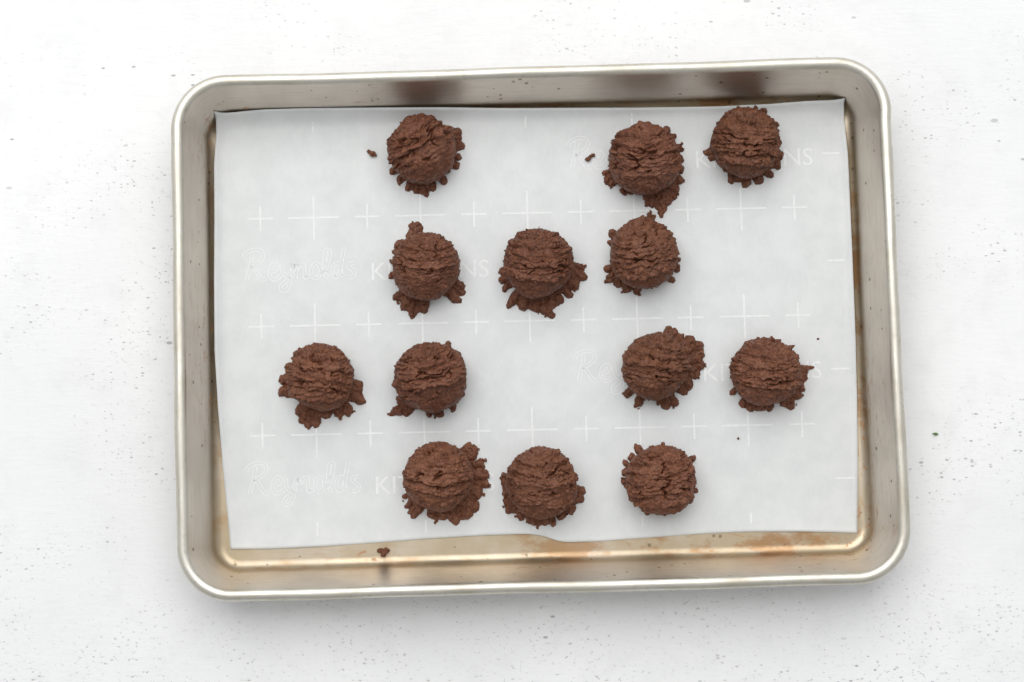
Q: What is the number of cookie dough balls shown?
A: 13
